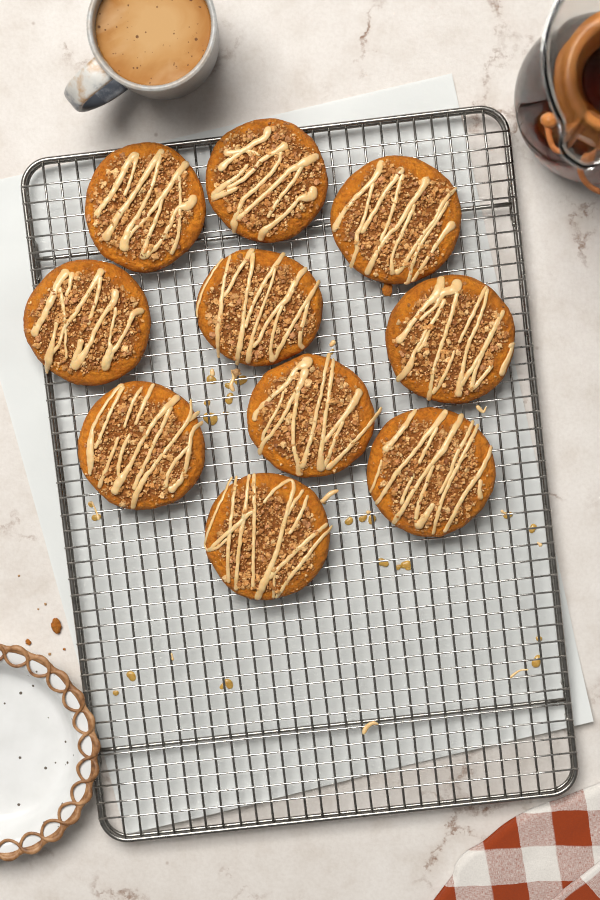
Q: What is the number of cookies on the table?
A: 10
